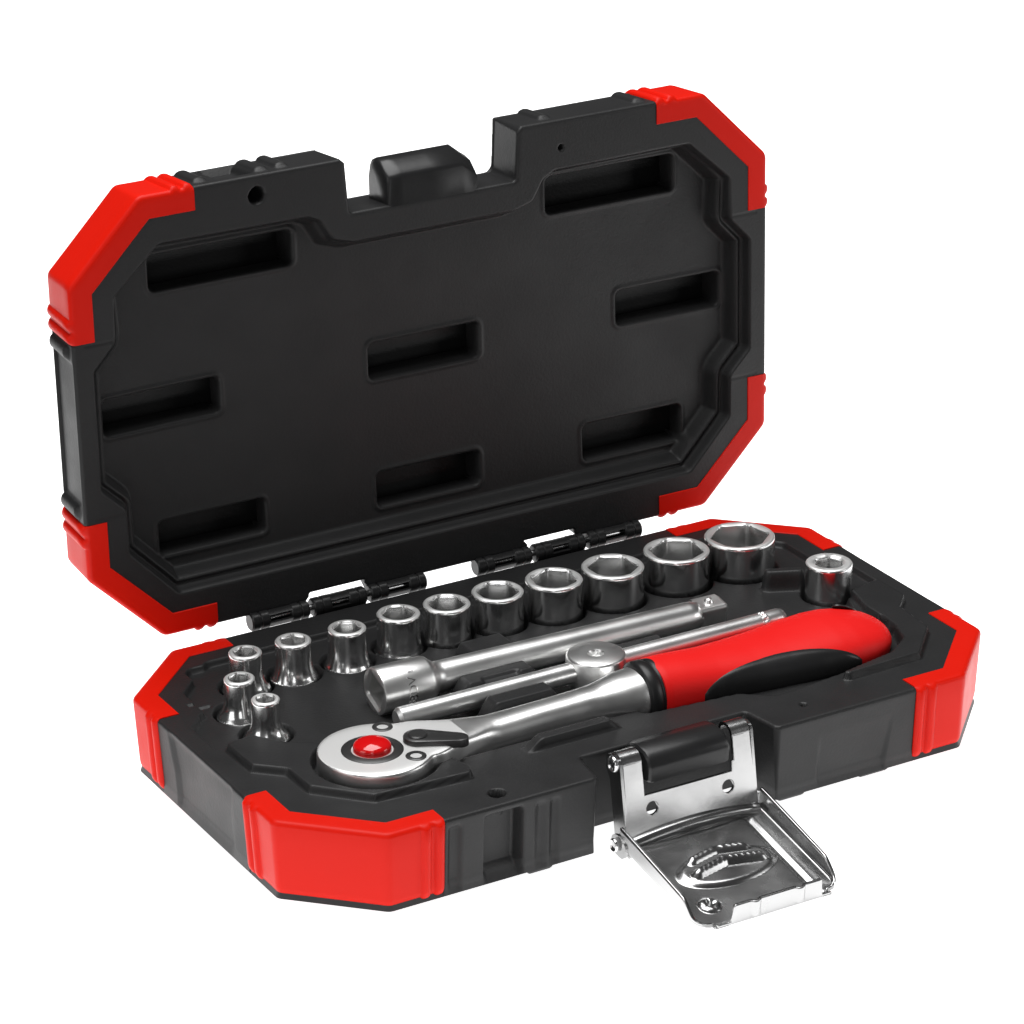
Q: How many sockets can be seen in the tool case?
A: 13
